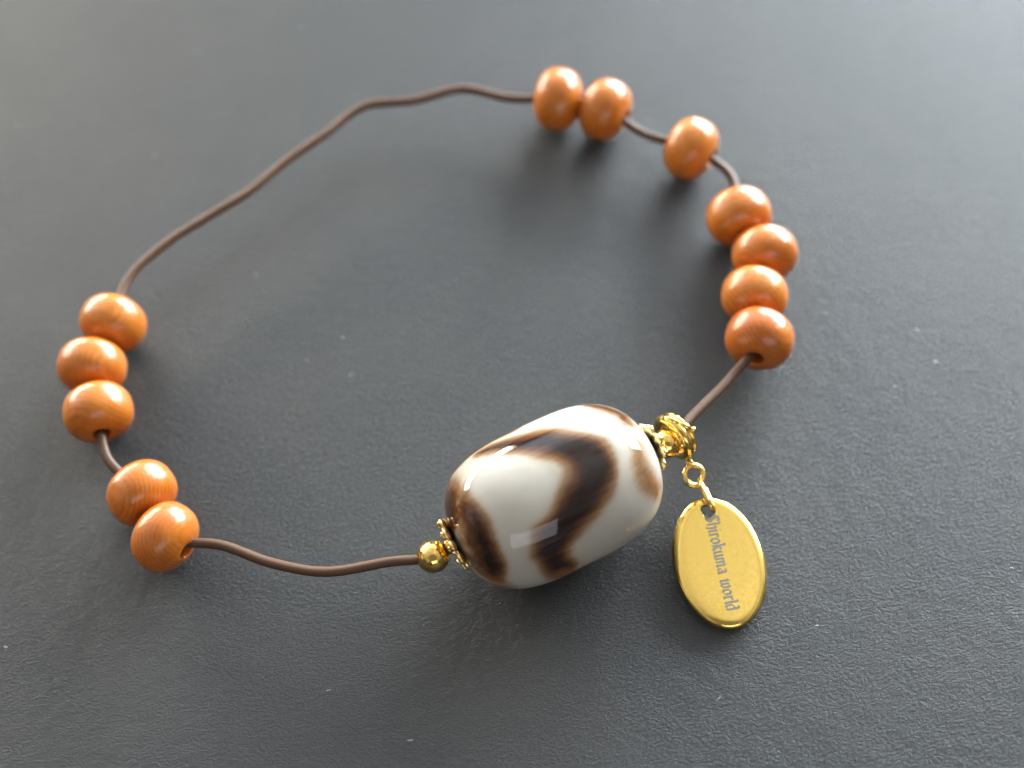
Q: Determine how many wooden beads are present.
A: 12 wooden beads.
